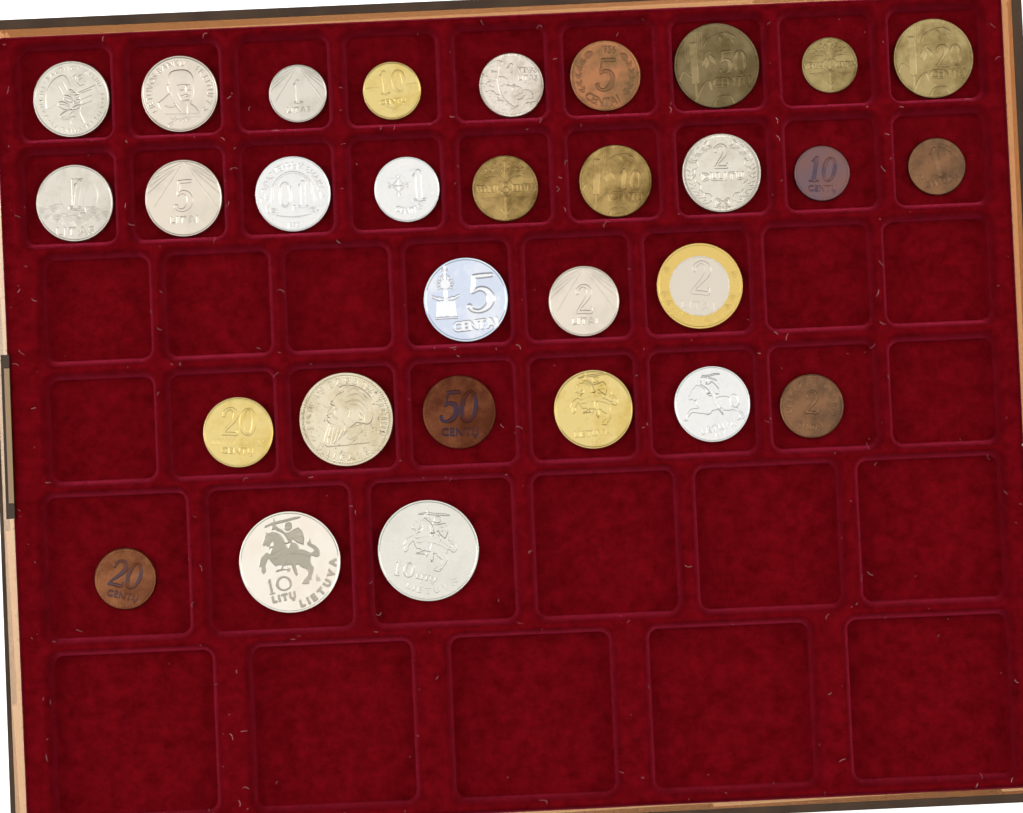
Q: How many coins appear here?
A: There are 30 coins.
